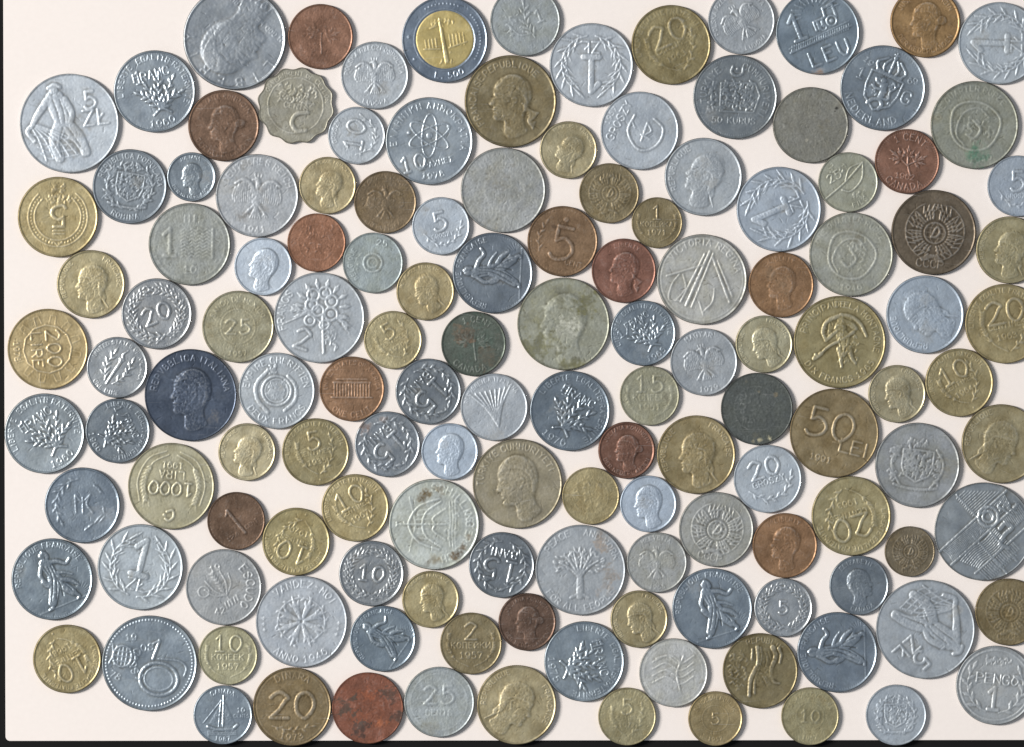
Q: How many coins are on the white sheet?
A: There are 138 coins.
